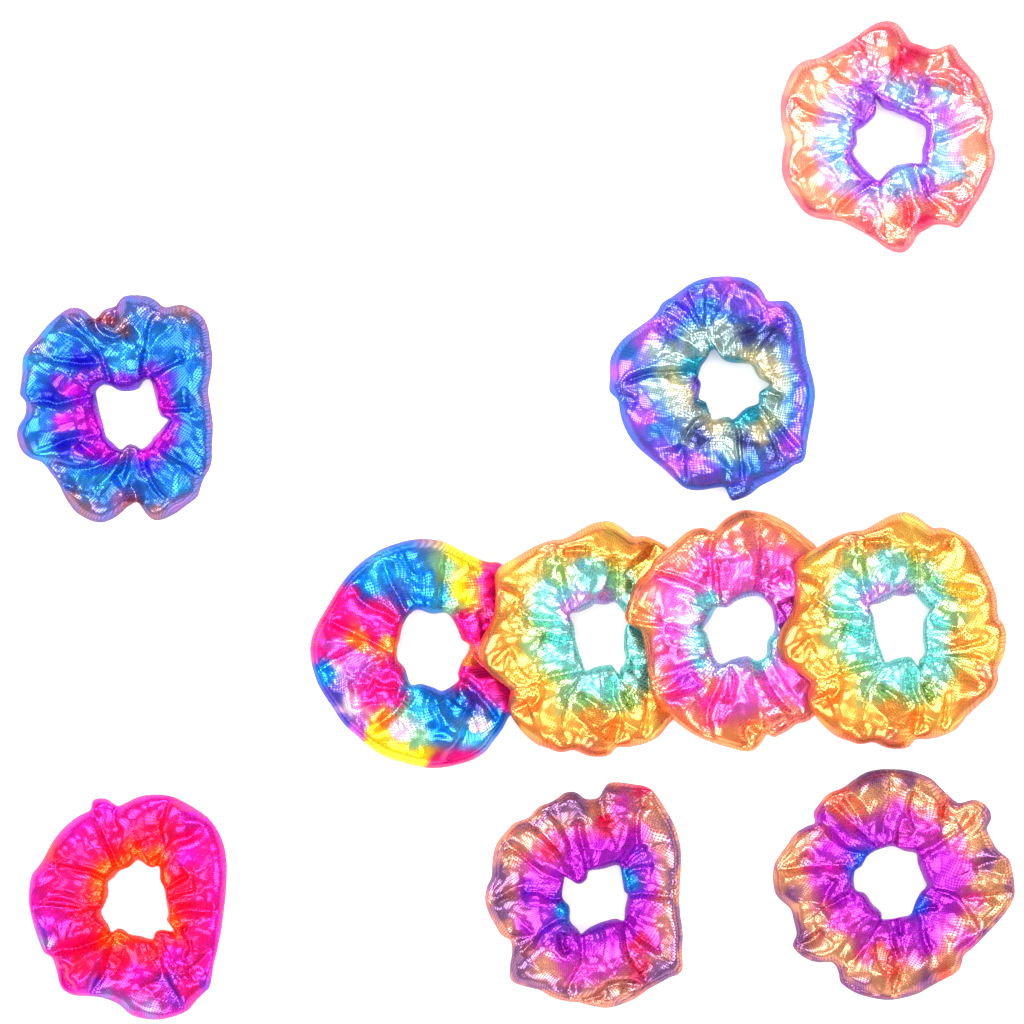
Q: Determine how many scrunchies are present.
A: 10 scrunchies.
